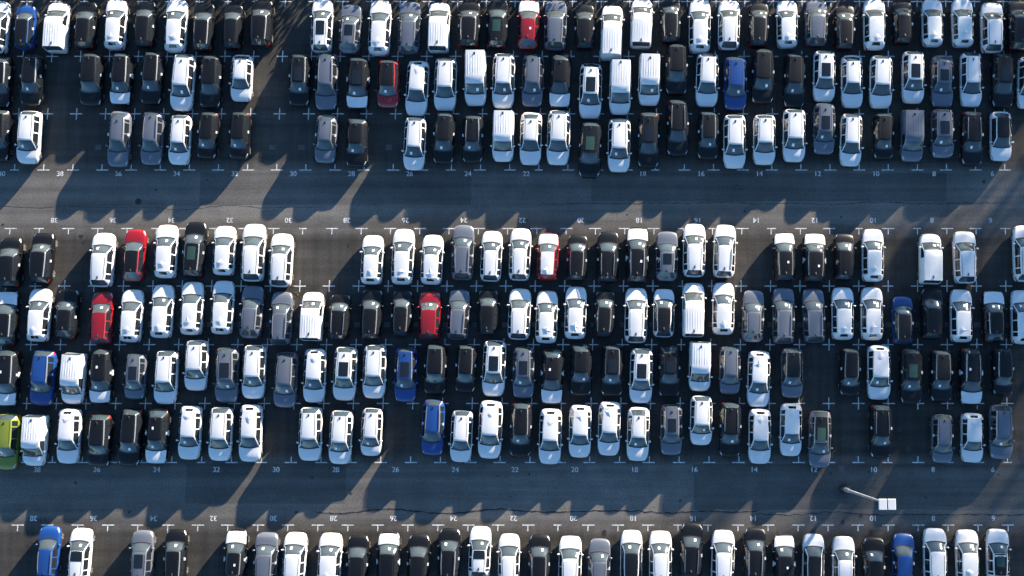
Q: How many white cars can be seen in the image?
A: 121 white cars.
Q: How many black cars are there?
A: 86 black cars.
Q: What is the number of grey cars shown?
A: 34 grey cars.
